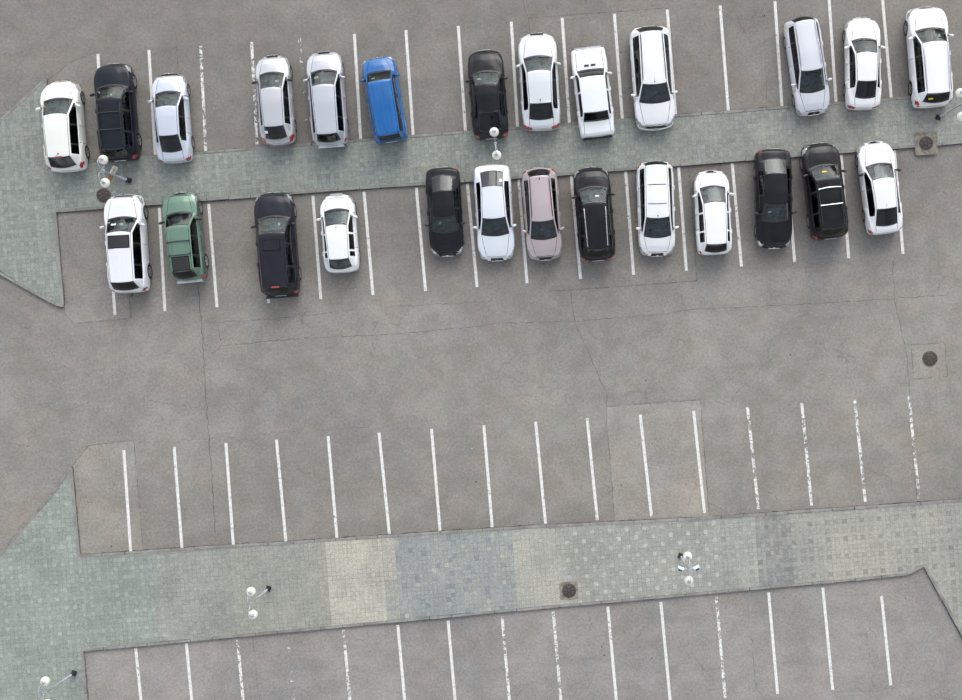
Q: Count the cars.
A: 26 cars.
